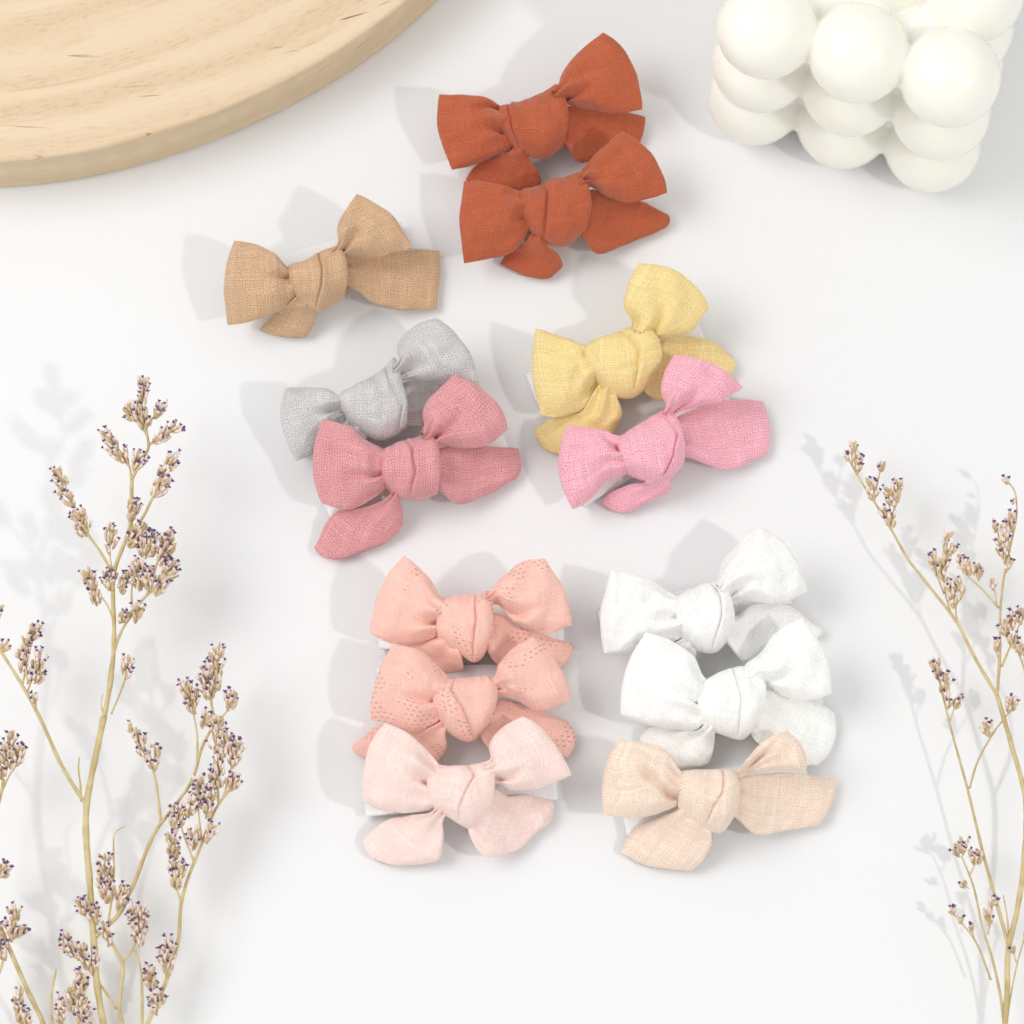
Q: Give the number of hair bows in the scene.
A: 13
